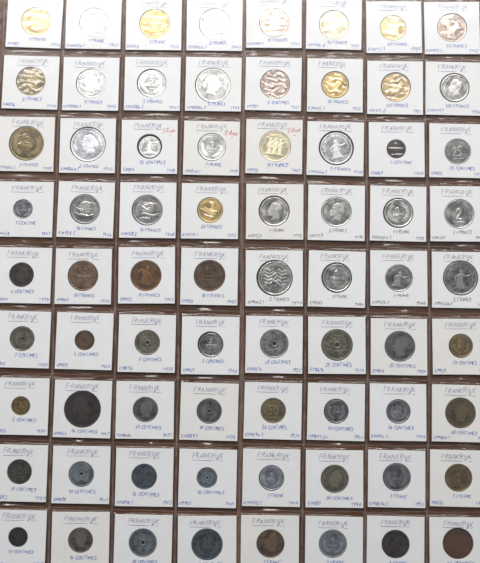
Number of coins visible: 71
